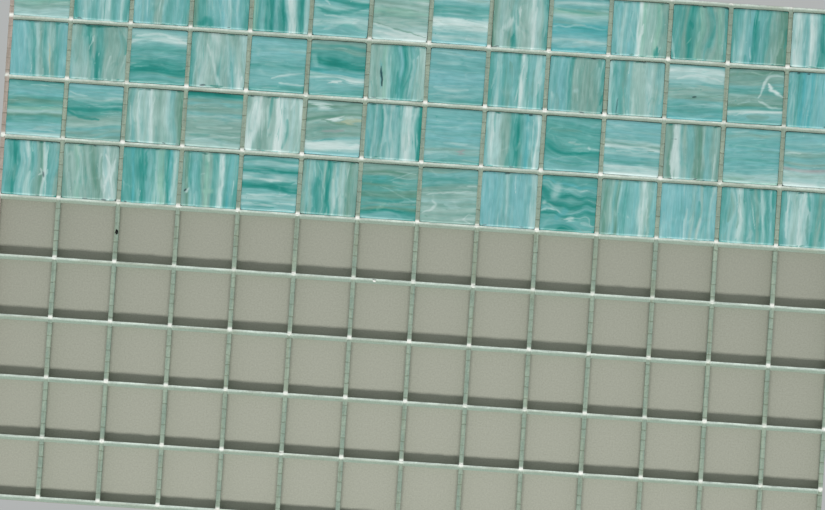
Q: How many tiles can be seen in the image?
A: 56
